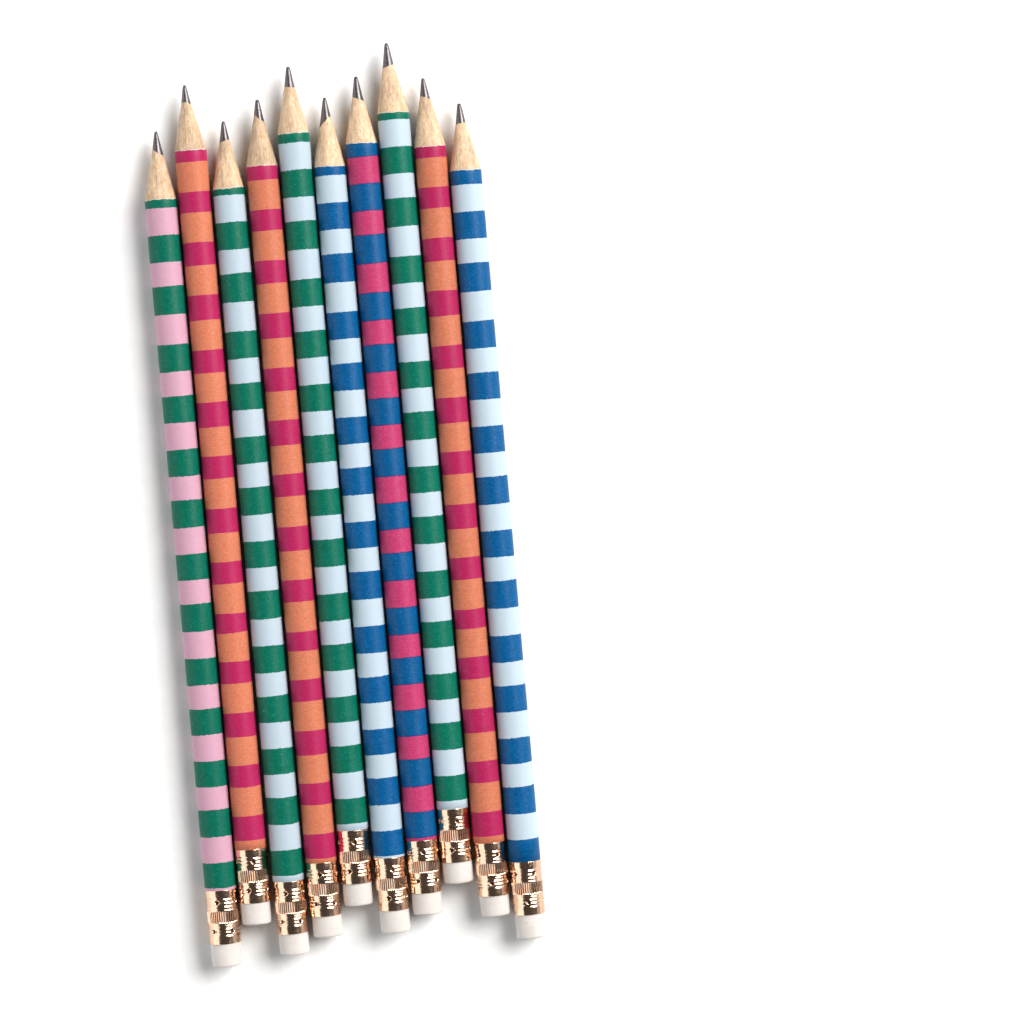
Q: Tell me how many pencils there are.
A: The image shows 10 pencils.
